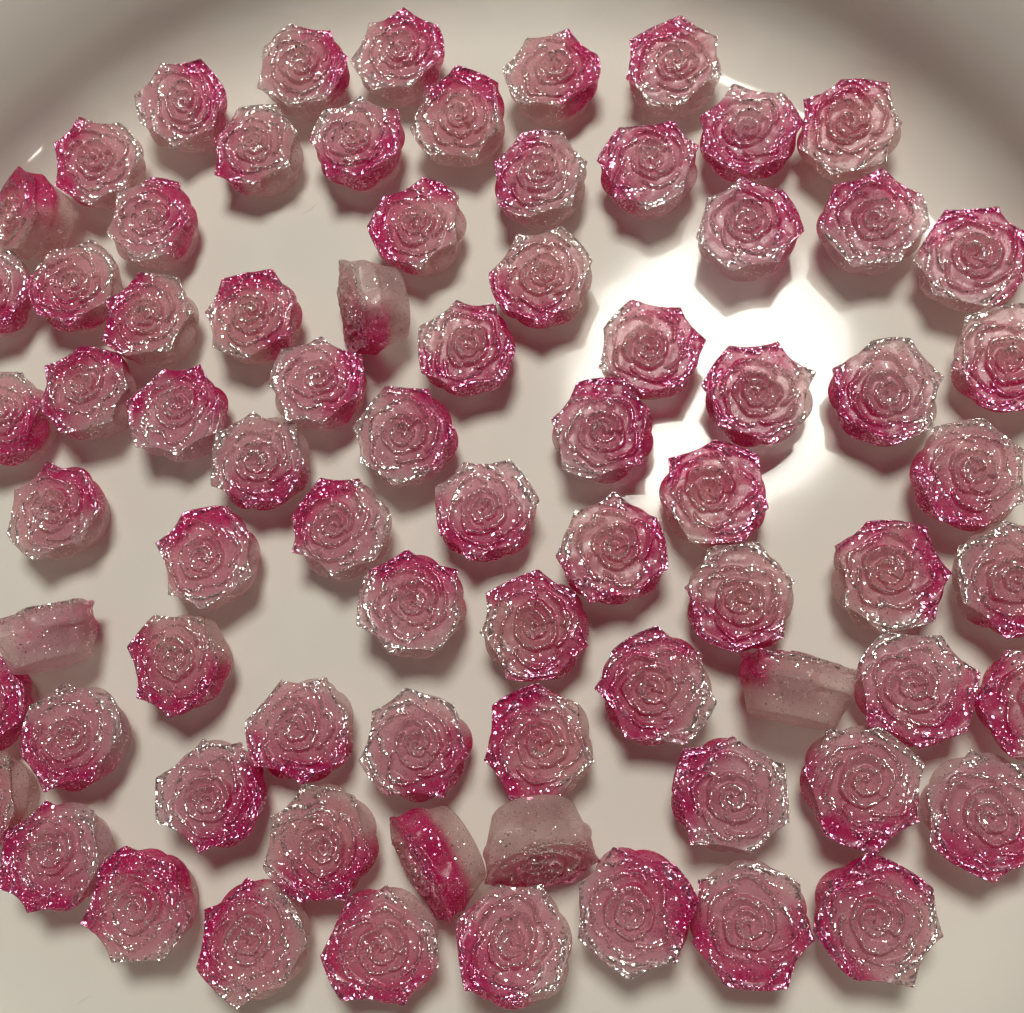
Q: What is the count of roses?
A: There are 76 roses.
